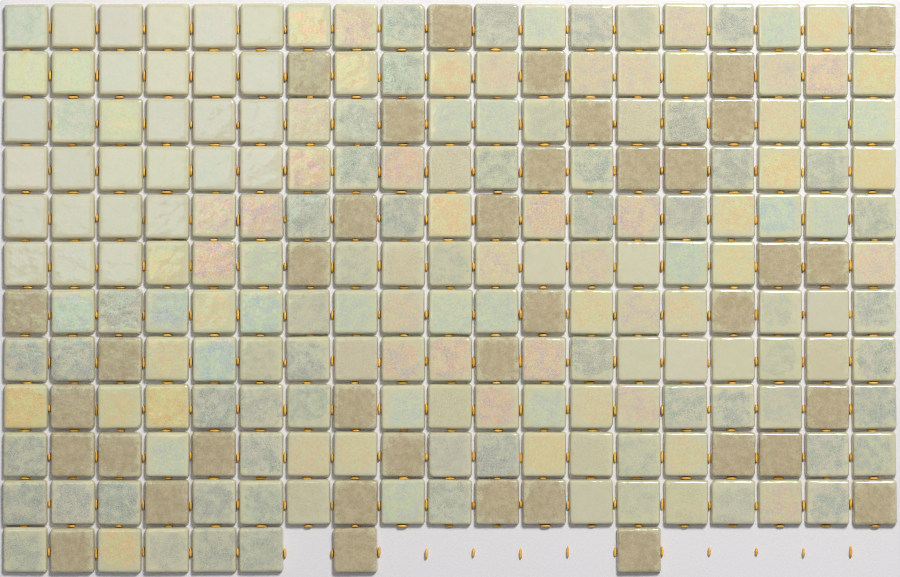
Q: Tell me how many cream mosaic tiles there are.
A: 179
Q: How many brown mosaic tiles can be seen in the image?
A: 38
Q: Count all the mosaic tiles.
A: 217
